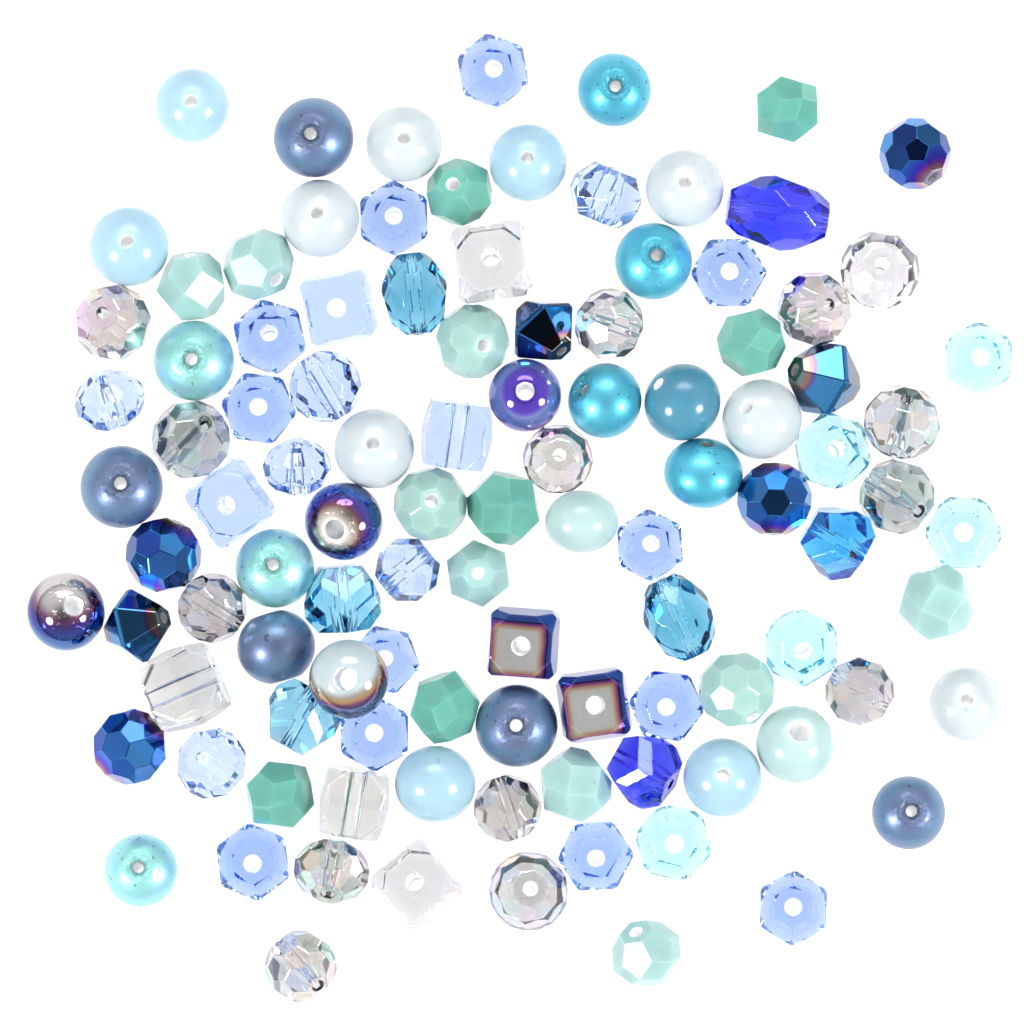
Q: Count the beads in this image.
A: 105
